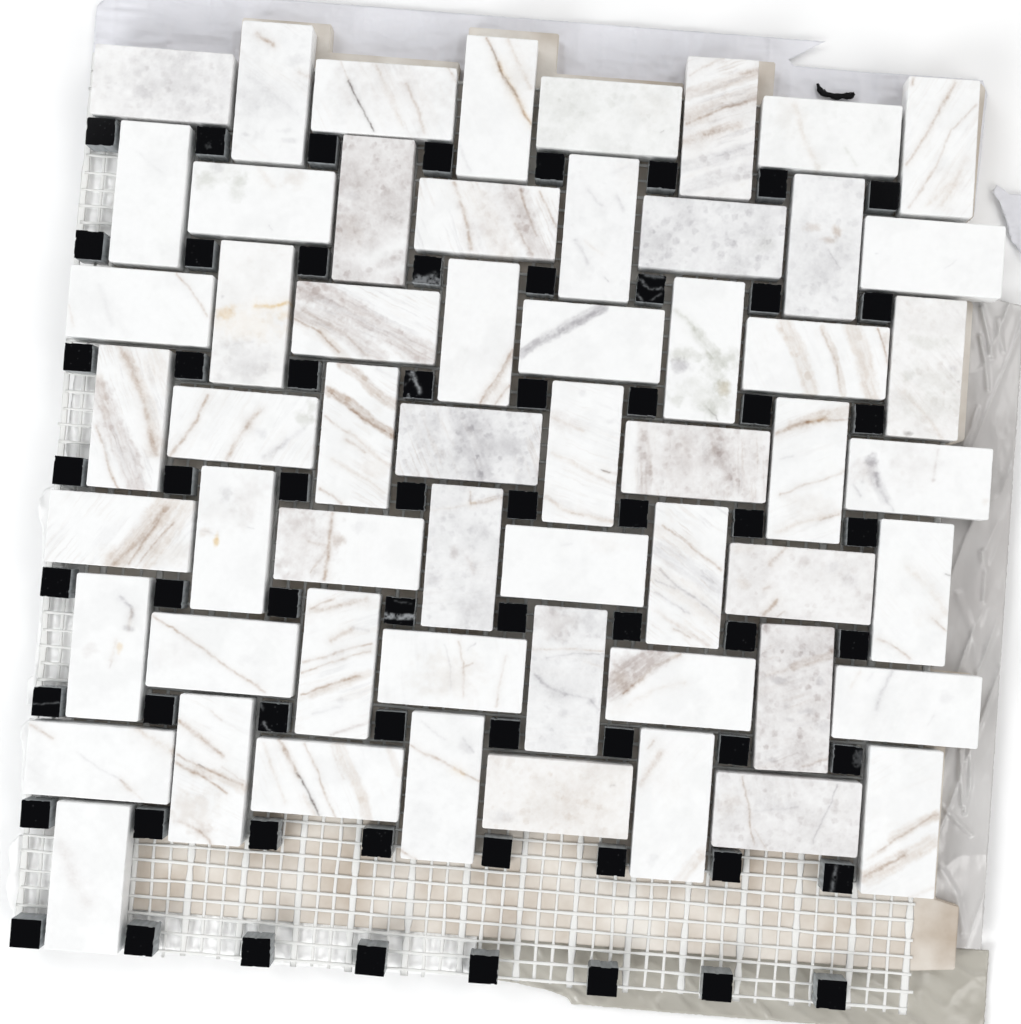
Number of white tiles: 57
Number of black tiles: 64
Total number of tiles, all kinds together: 121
